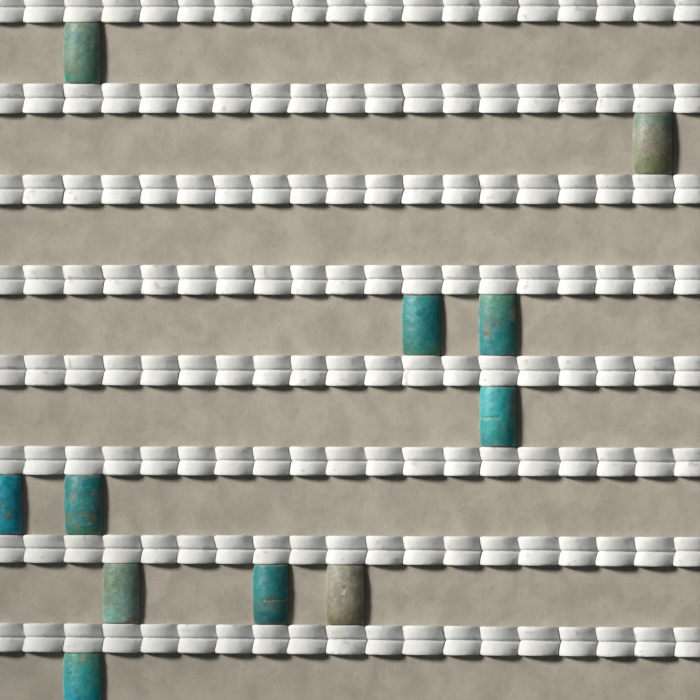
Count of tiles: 11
